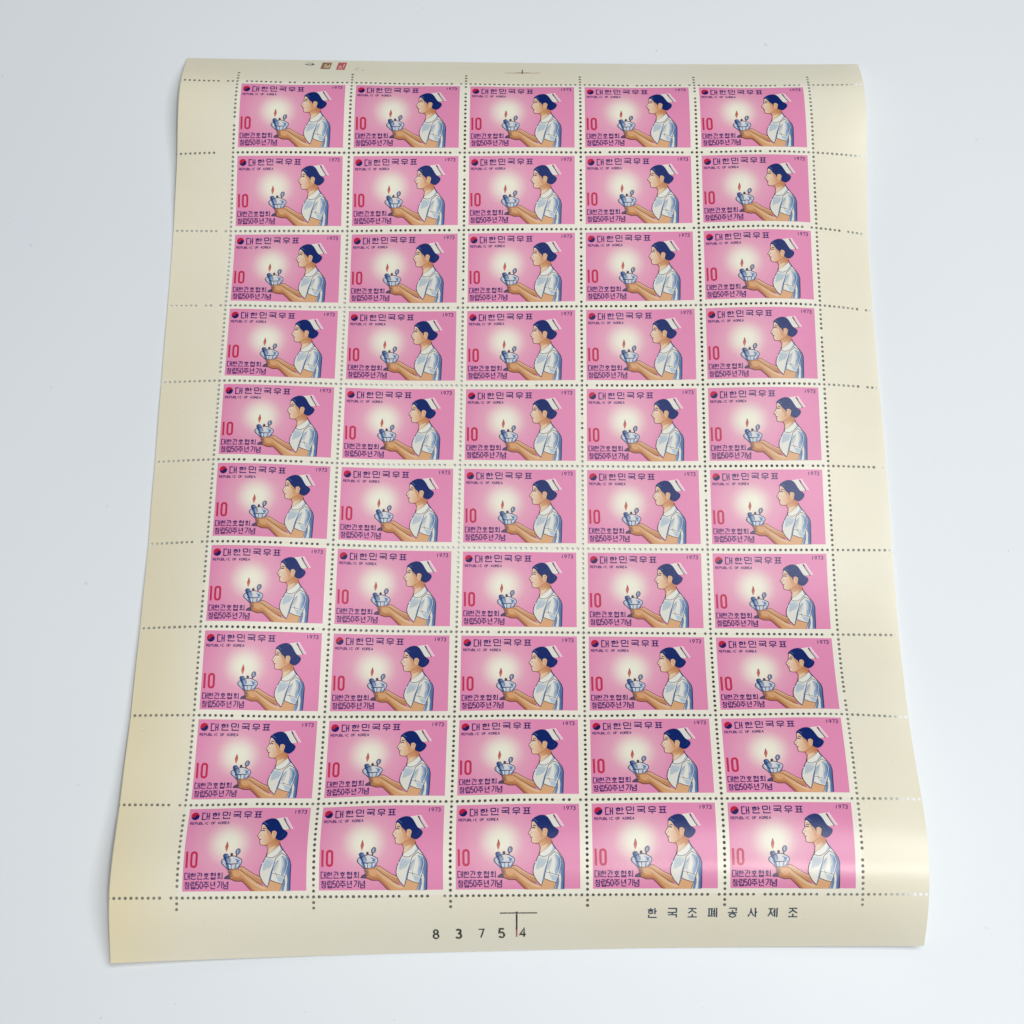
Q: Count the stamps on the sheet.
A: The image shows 50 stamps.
